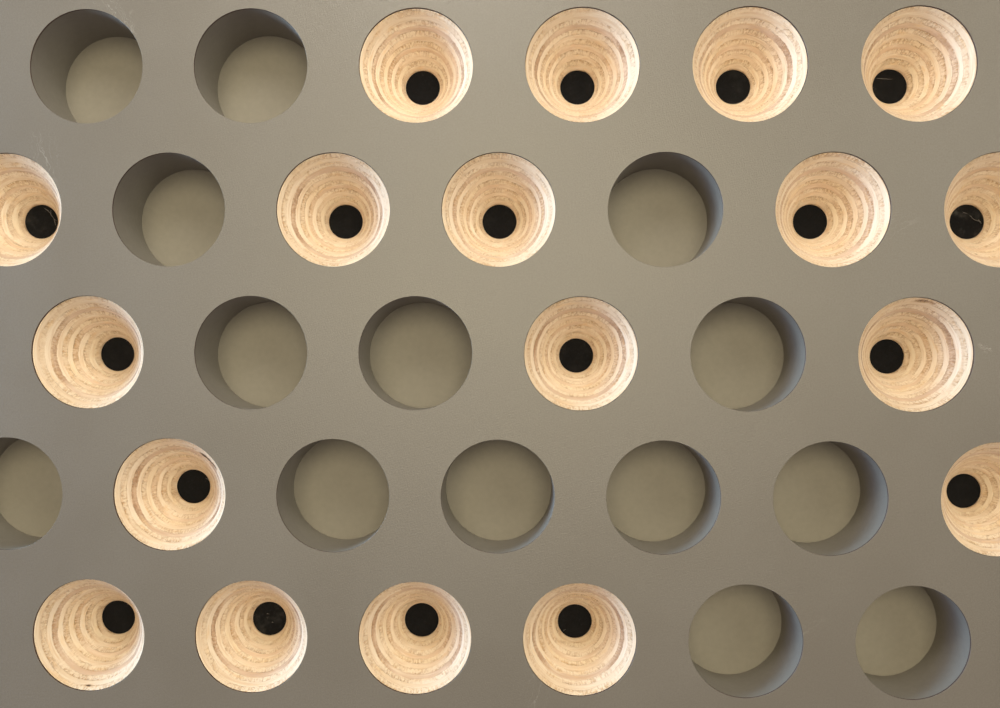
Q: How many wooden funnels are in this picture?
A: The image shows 18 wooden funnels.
